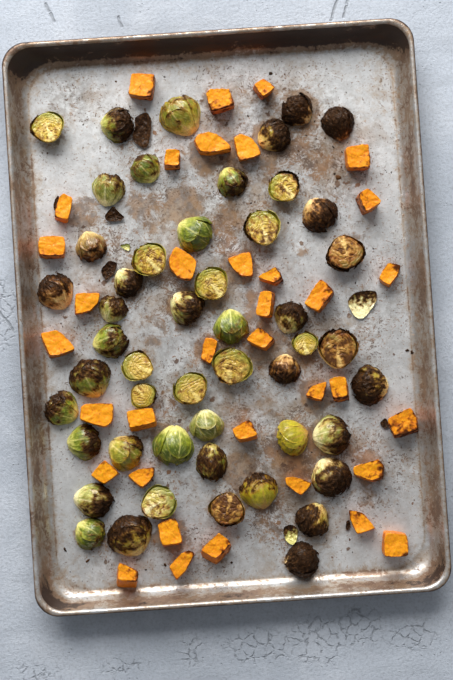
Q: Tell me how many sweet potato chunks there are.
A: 36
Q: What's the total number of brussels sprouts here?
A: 50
